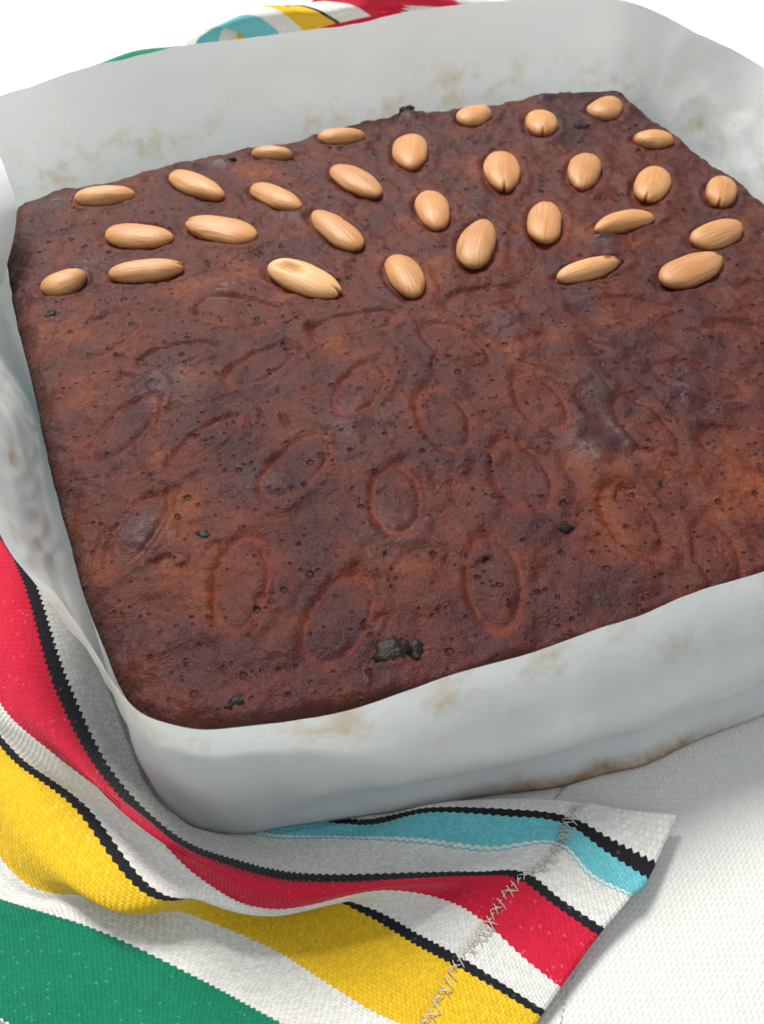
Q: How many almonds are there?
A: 29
